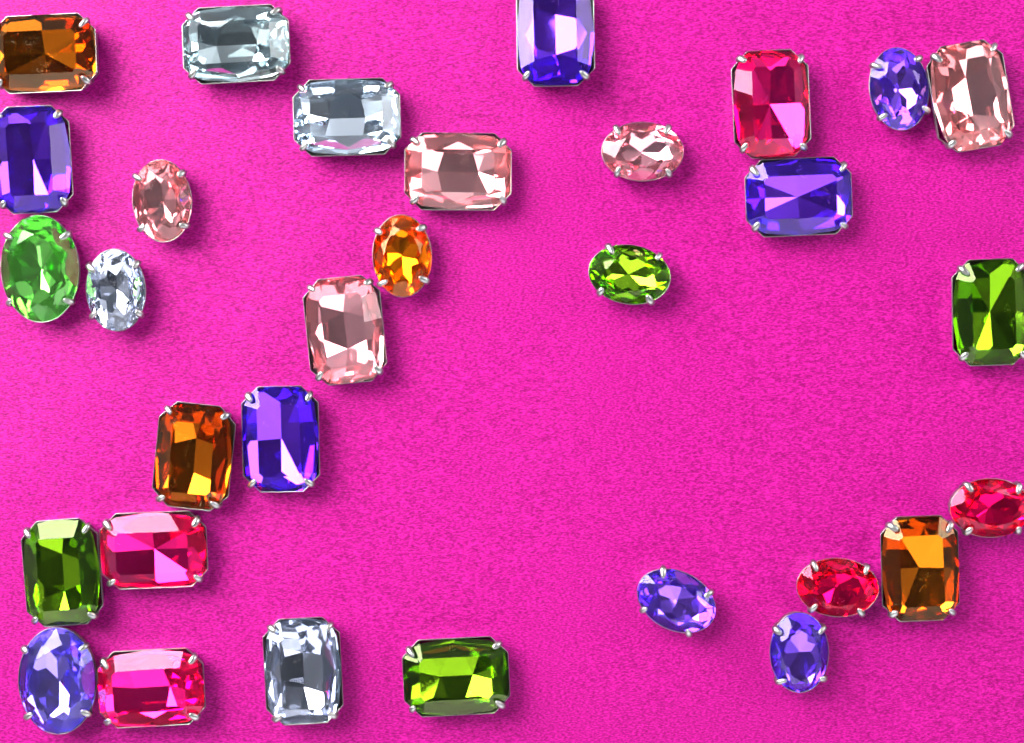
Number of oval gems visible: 12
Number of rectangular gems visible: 19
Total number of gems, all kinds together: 31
